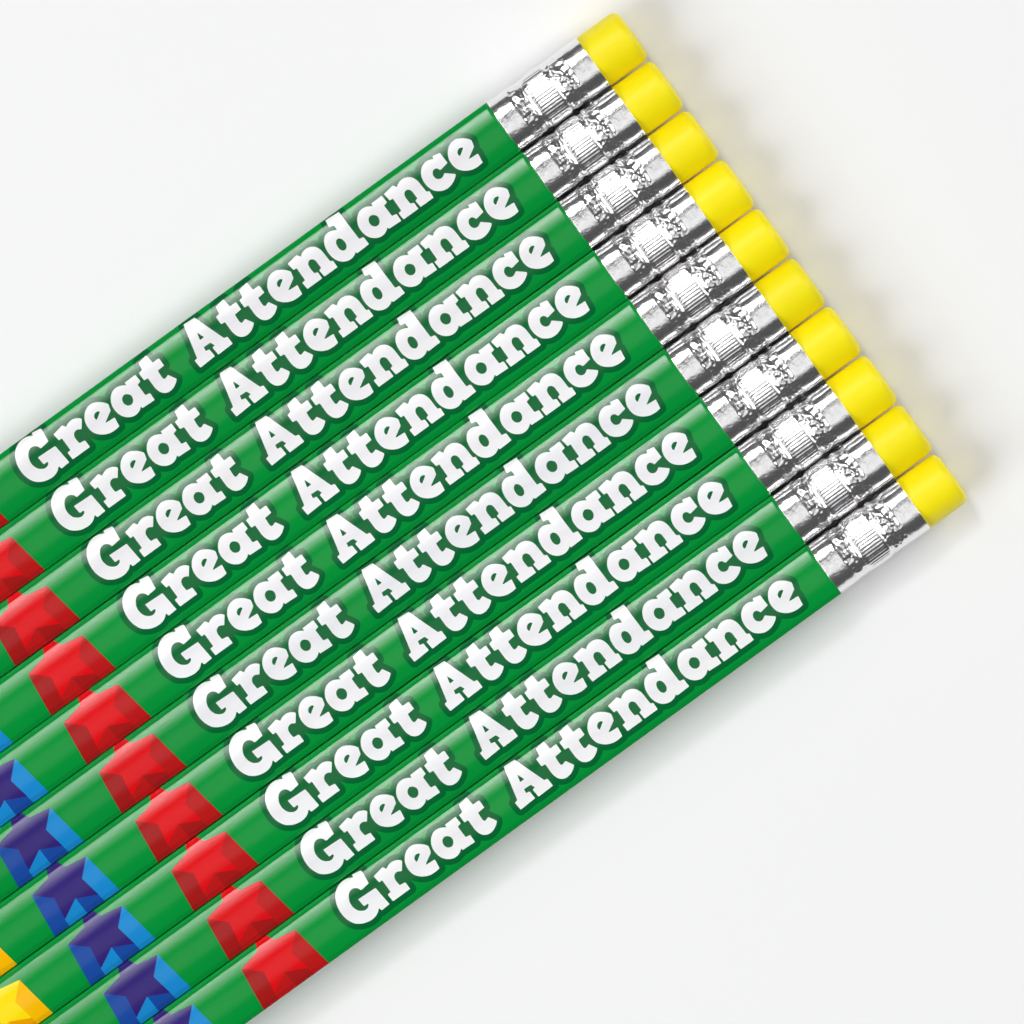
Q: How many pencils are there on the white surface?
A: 10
